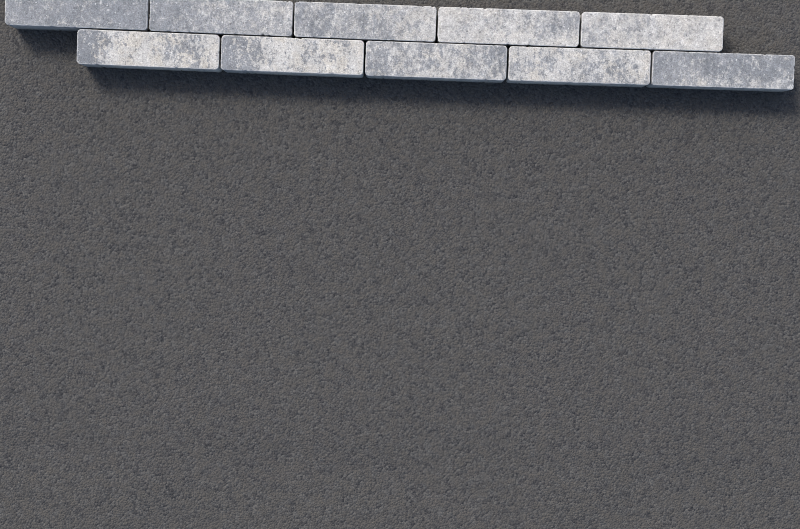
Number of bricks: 10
